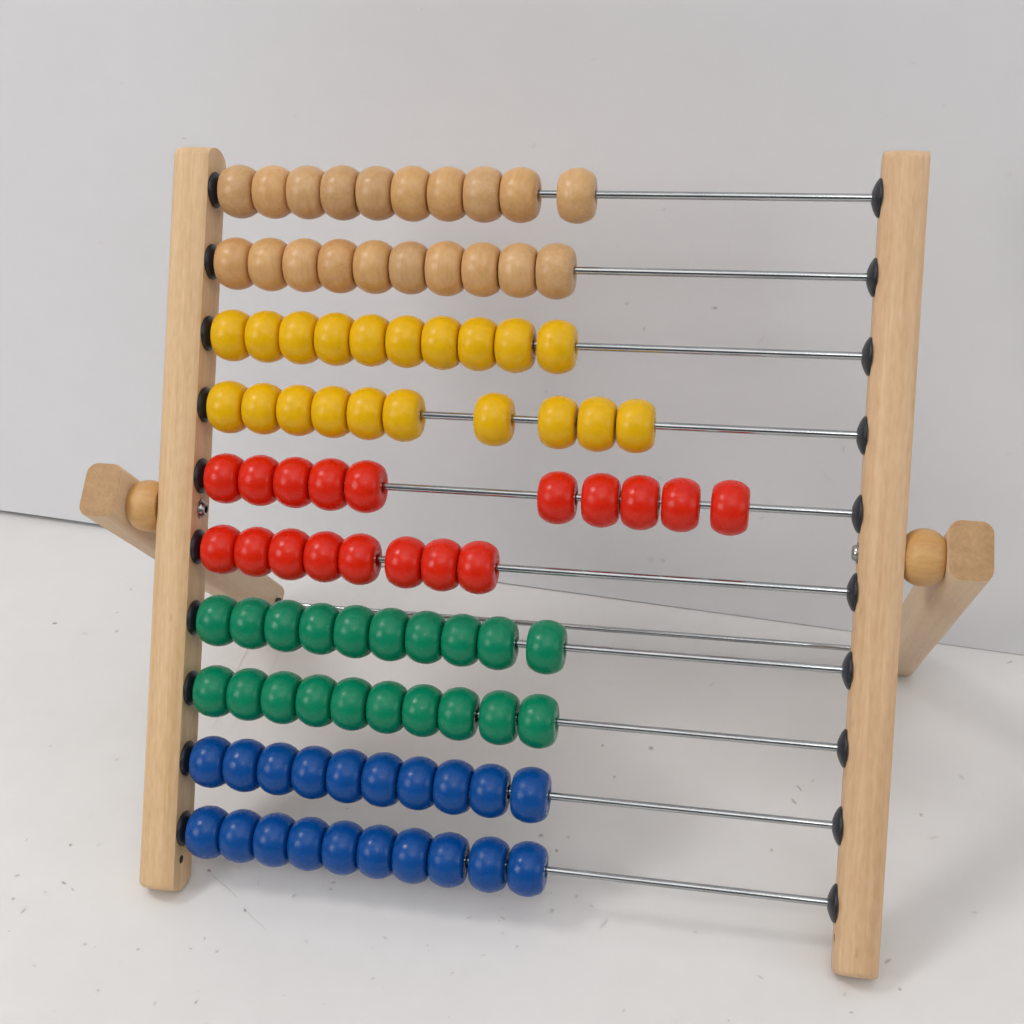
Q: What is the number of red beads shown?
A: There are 18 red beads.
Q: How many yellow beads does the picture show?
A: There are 20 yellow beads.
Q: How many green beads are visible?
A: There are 20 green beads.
